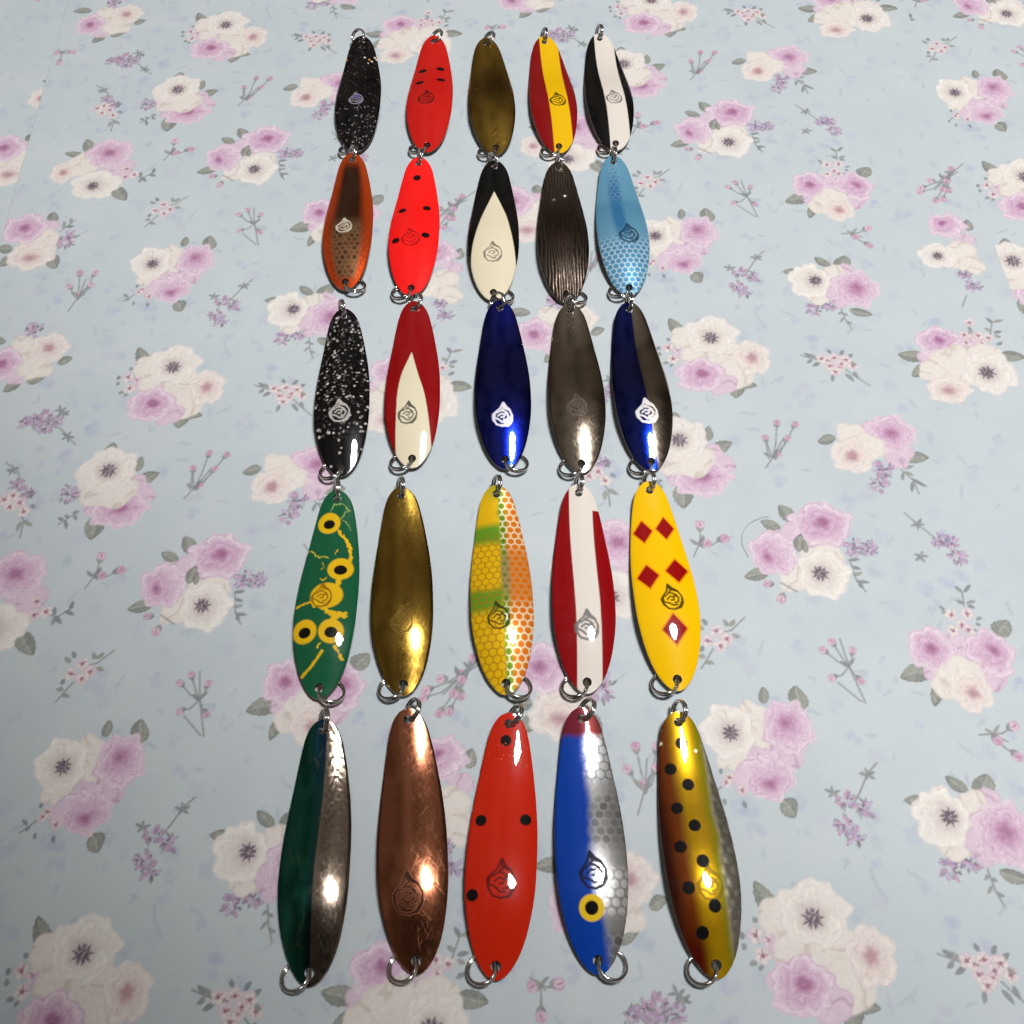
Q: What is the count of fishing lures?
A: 25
